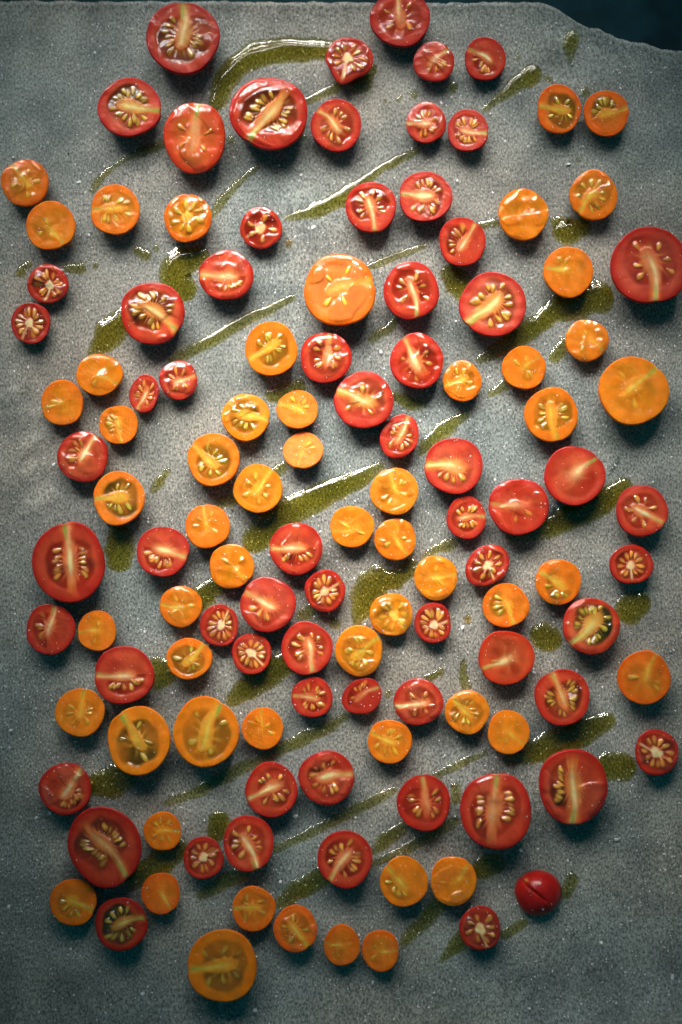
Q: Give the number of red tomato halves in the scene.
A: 67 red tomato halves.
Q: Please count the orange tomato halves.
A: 56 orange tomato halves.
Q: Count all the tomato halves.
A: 123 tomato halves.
